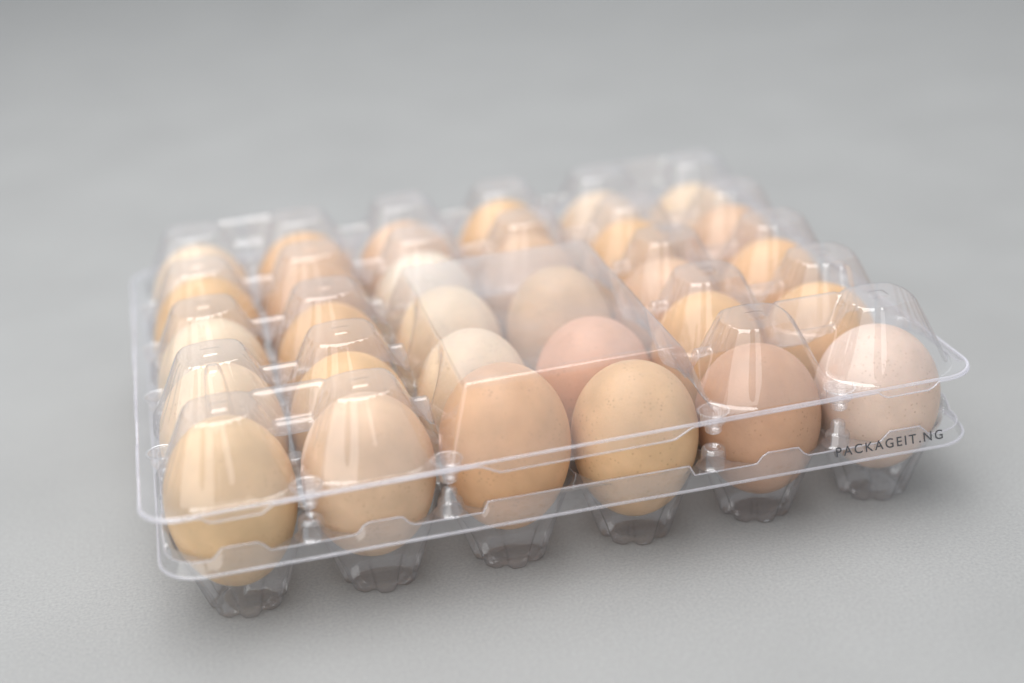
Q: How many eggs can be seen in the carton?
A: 30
